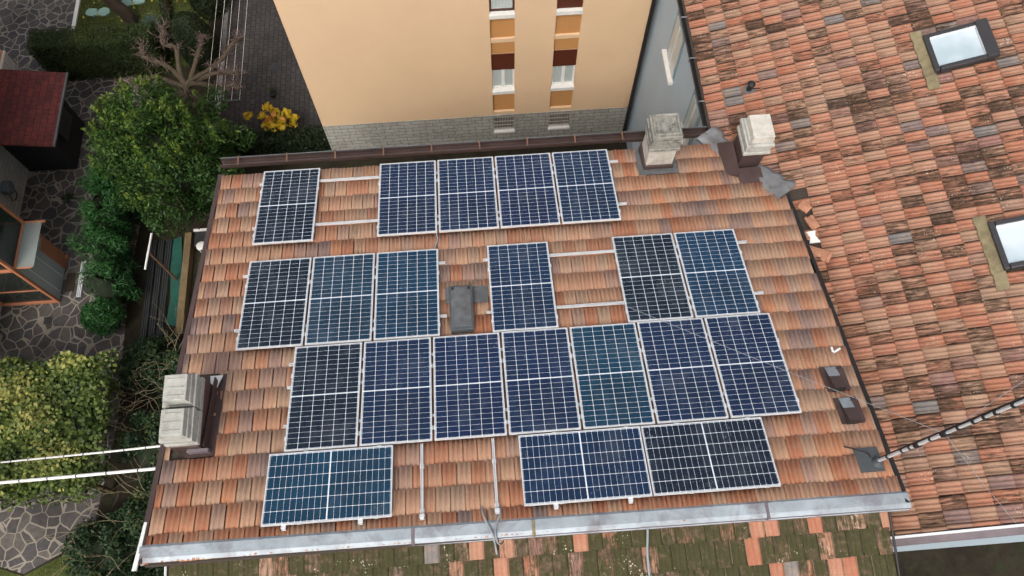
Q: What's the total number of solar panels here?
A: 21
